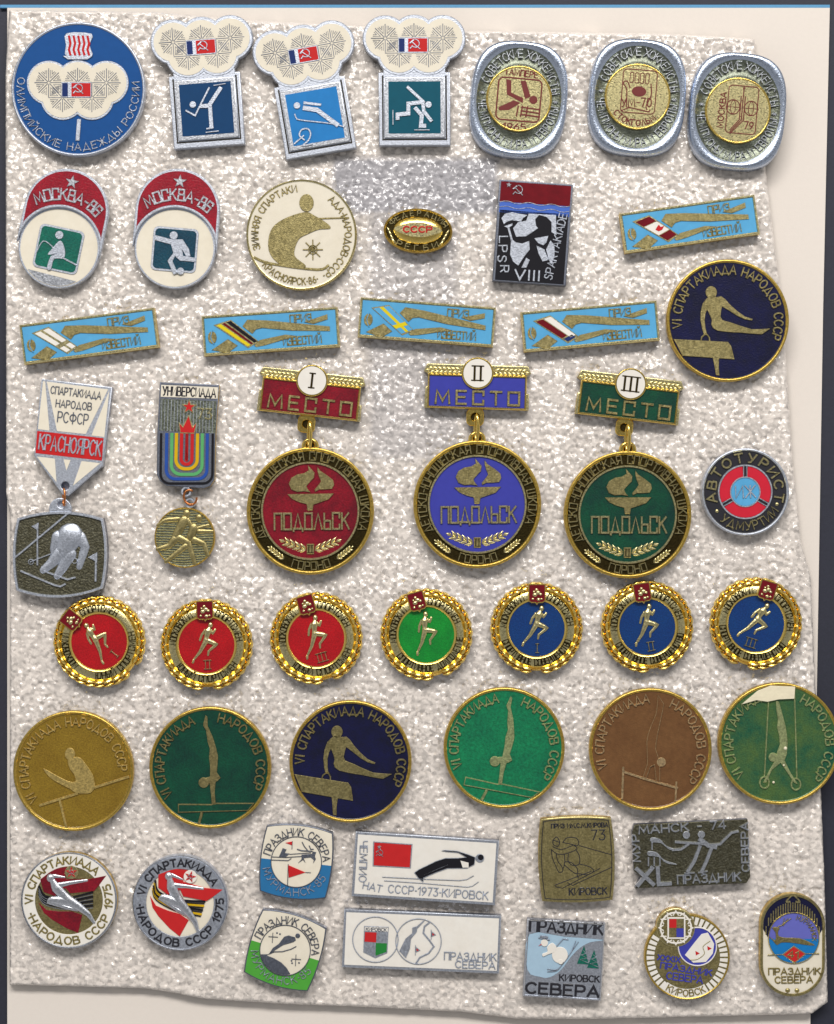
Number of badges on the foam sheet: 48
